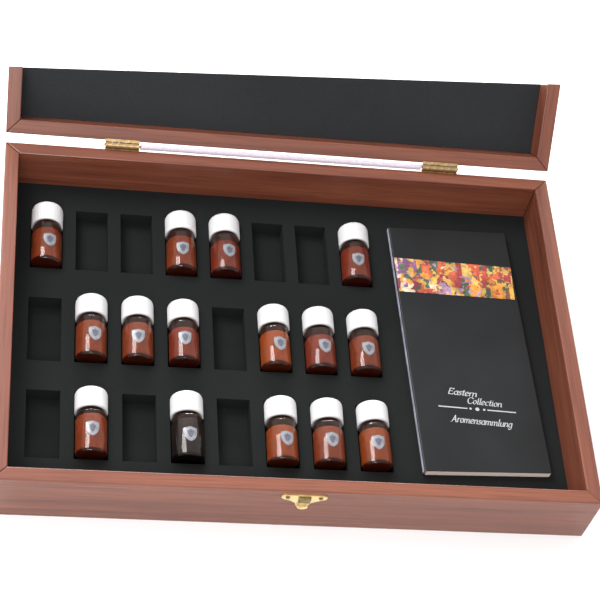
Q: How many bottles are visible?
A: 15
